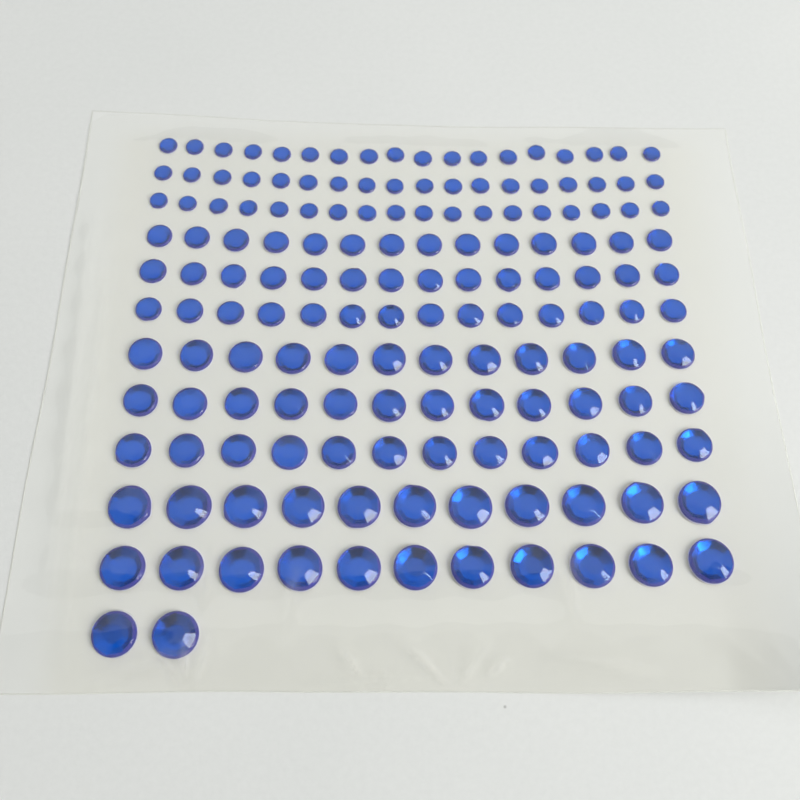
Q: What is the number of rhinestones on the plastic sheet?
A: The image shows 156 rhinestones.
